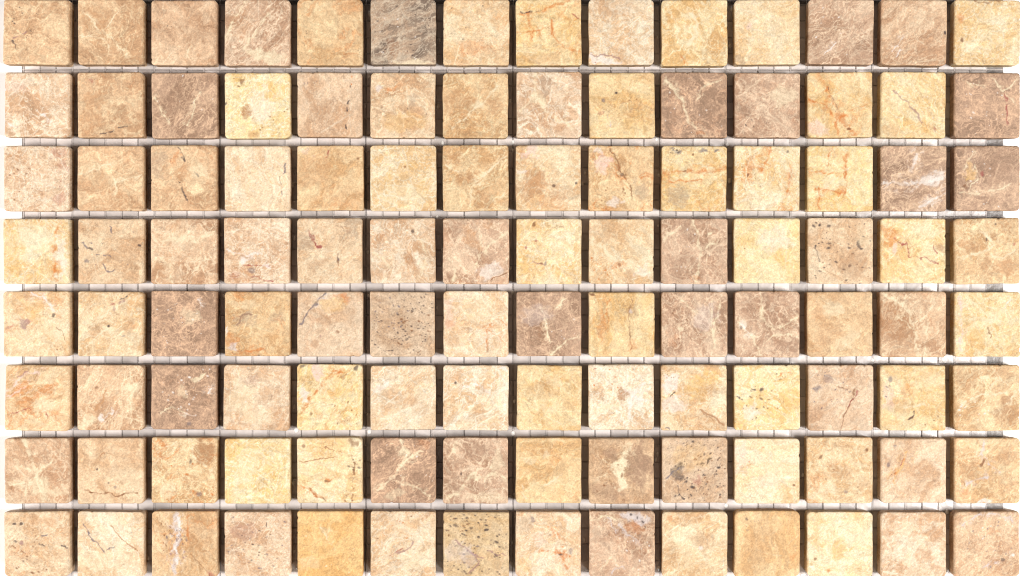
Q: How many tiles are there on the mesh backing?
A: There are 112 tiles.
